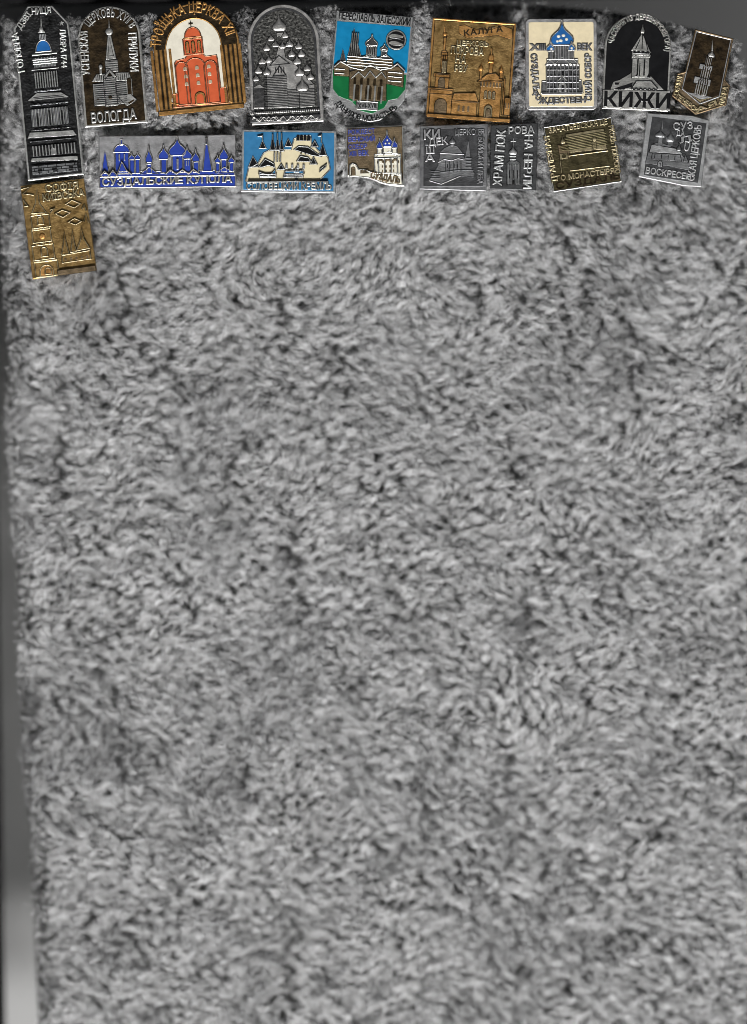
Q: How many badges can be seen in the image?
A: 17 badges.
